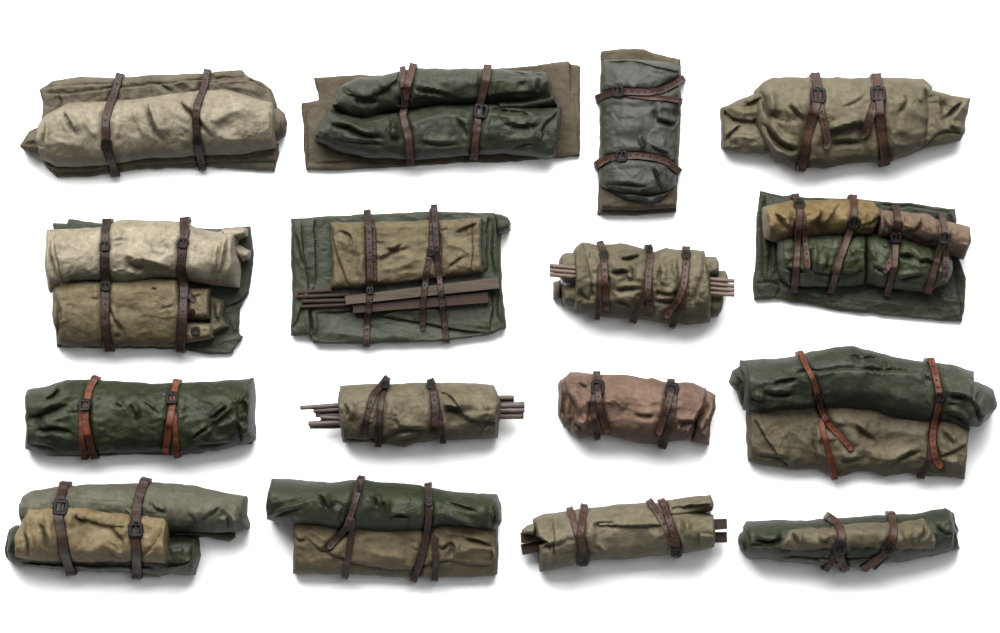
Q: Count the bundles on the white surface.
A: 16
